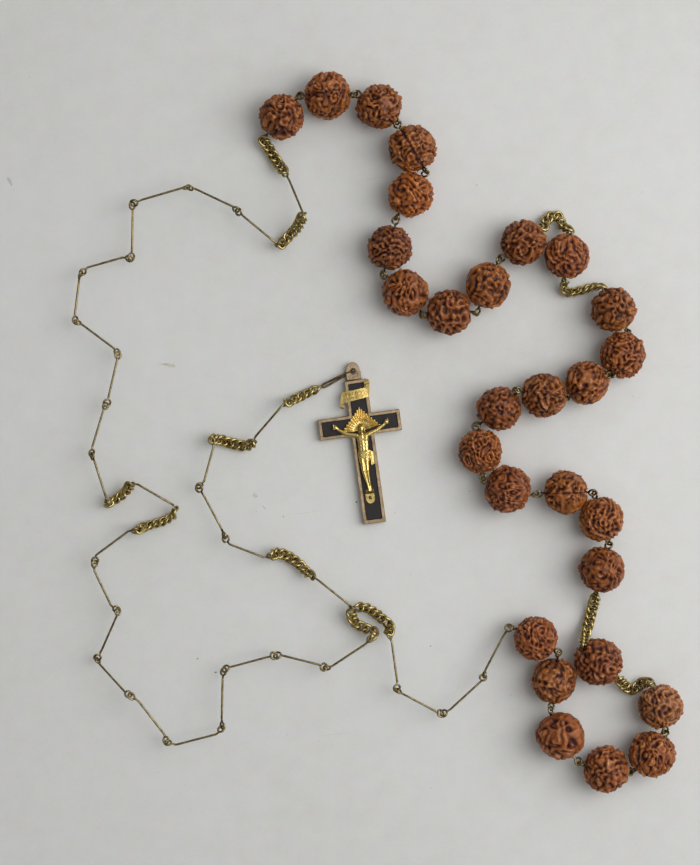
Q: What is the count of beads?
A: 28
